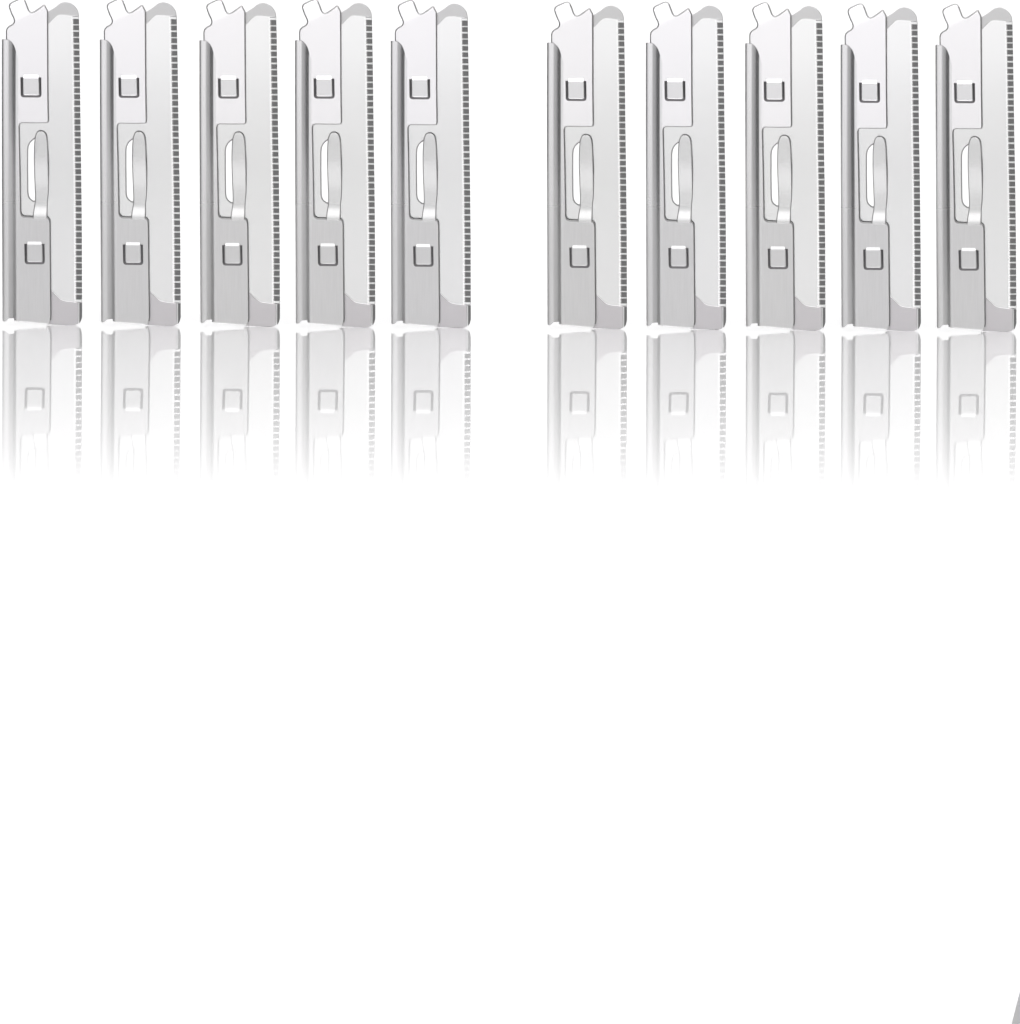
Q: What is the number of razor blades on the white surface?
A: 10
